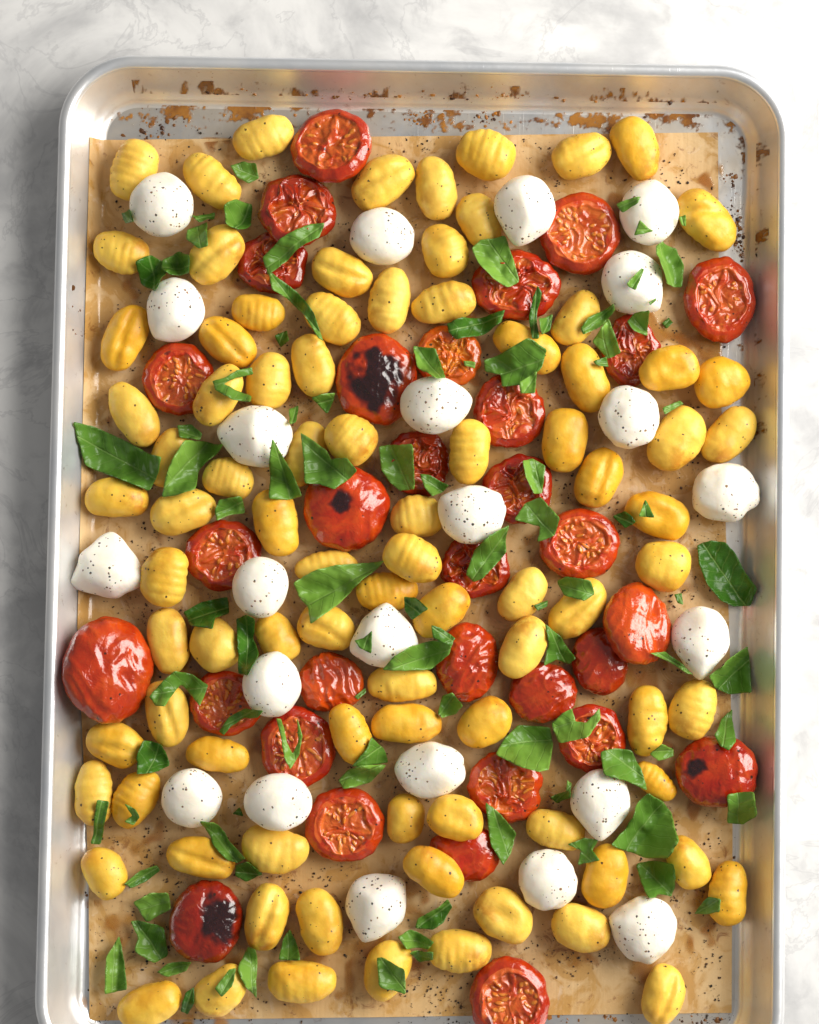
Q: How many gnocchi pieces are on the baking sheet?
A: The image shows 88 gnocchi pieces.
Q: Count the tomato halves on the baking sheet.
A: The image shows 32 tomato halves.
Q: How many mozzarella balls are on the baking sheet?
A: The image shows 23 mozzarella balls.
